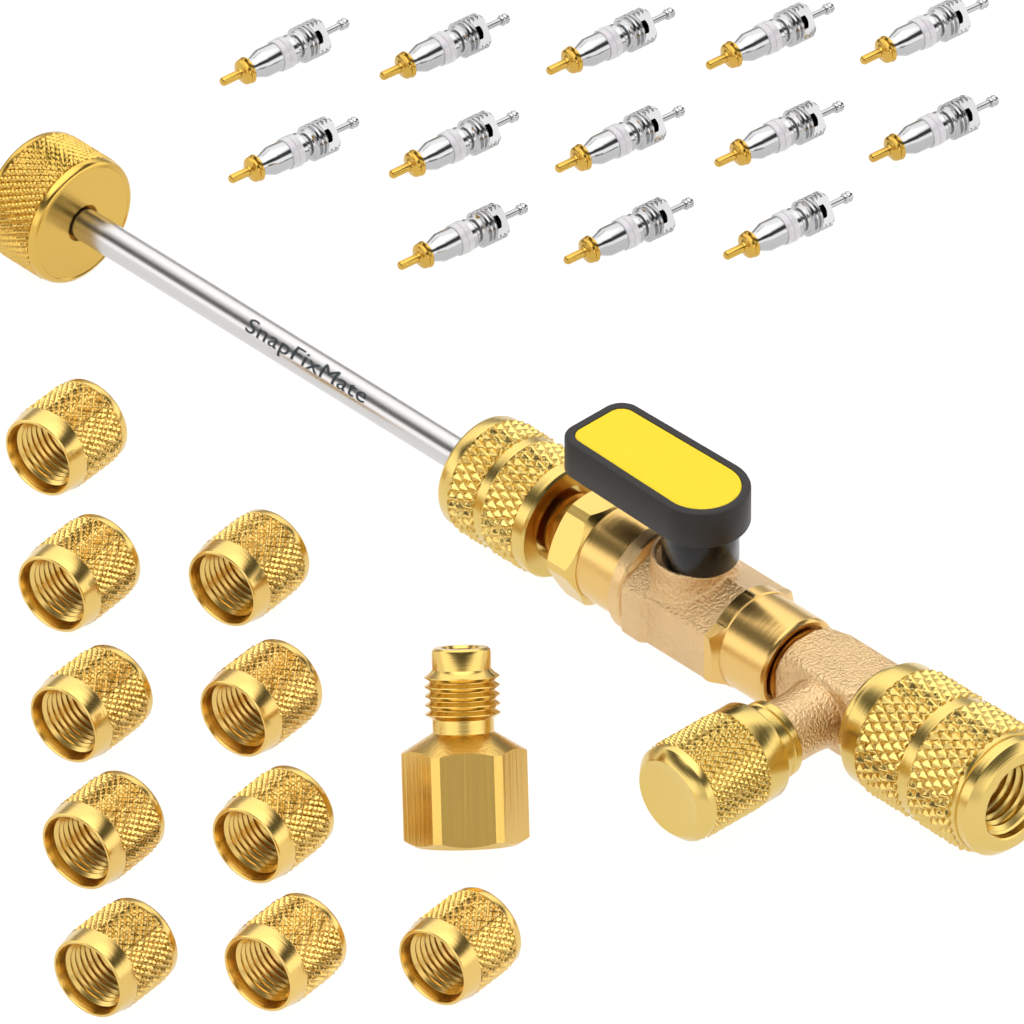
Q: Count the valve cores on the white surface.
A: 13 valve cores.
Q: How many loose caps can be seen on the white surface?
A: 10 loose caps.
